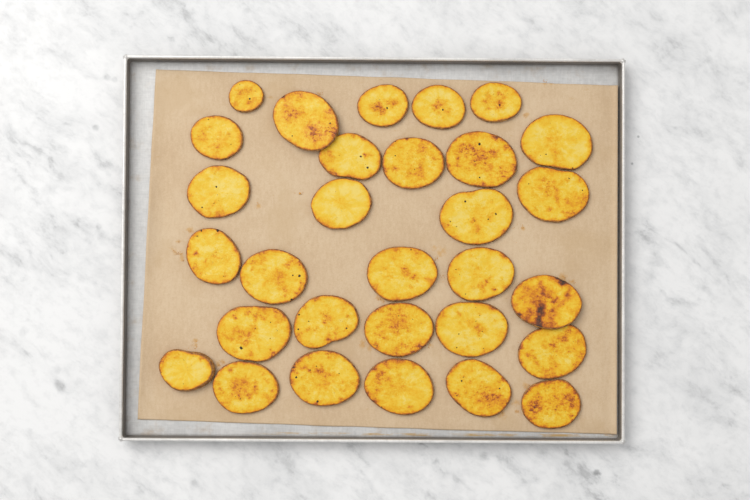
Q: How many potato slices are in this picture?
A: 30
